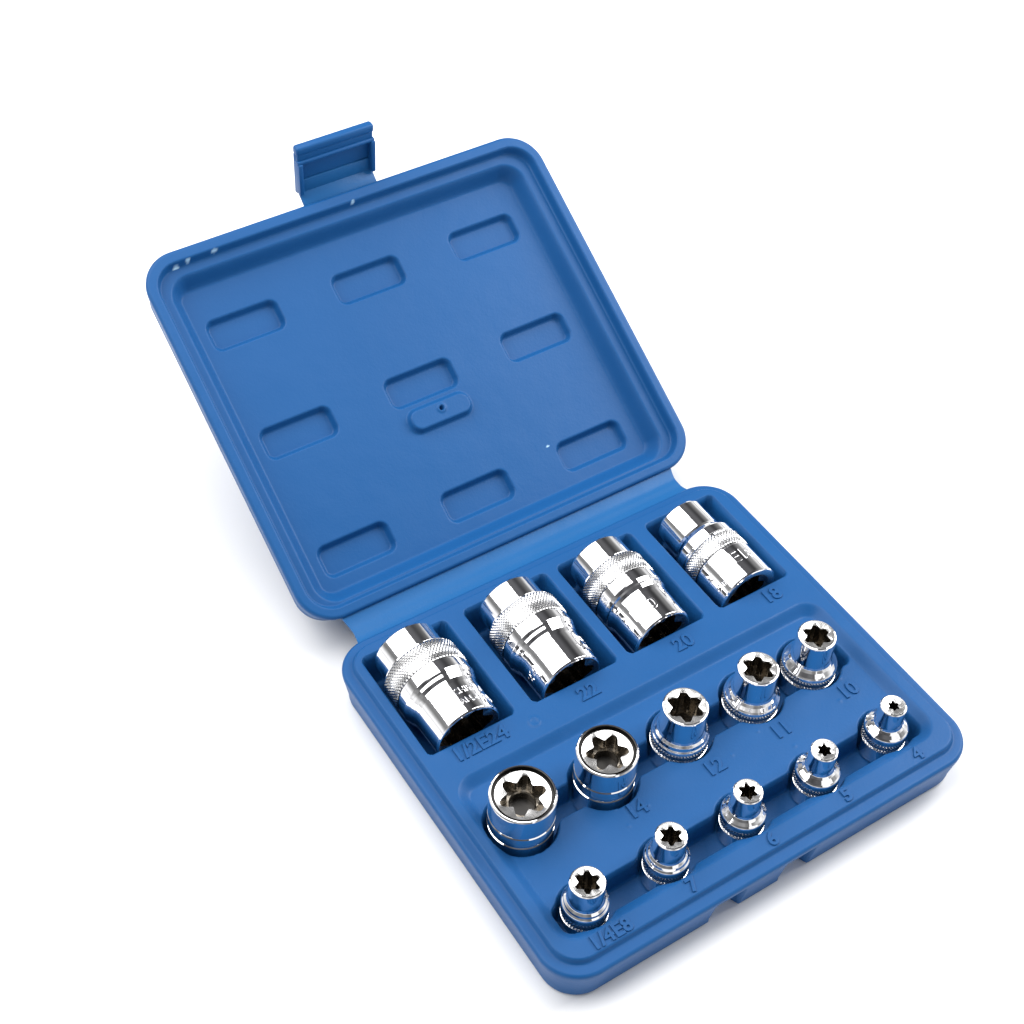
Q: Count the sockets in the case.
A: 14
